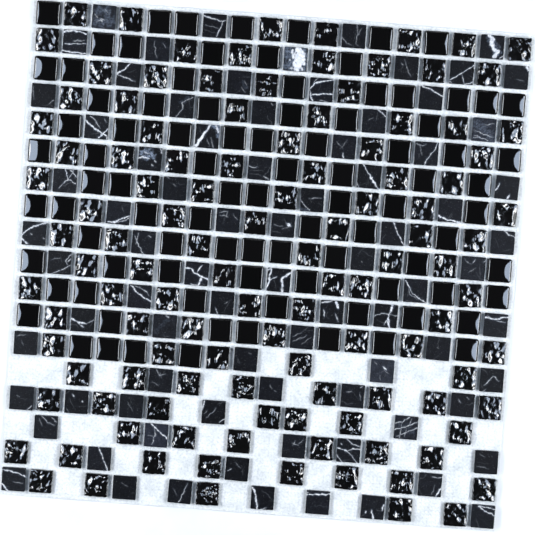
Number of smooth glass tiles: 91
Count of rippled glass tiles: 115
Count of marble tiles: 81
